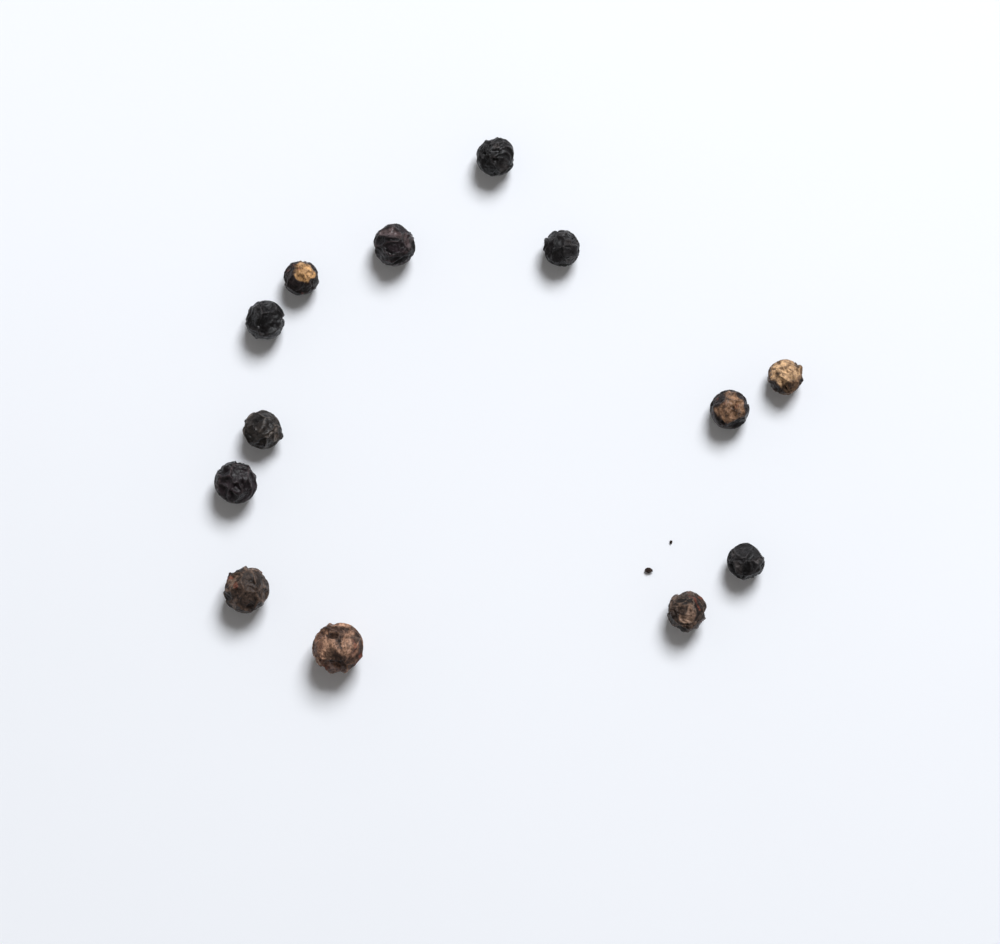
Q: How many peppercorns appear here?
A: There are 13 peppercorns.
